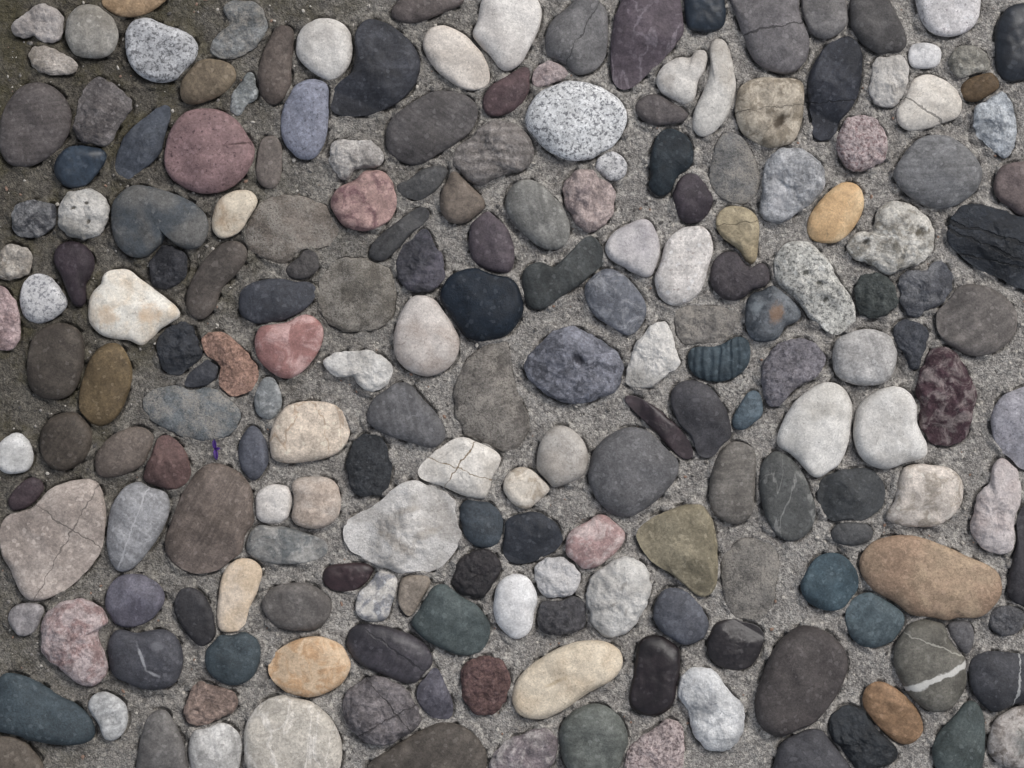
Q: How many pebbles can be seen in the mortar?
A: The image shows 200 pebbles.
